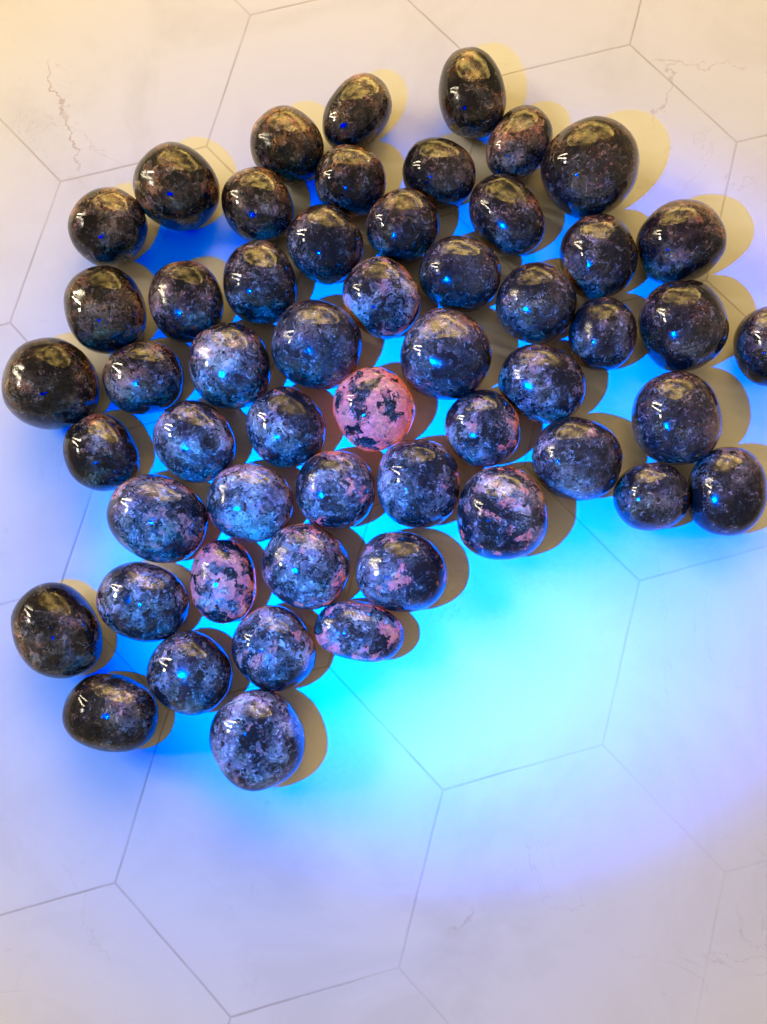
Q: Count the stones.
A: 54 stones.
